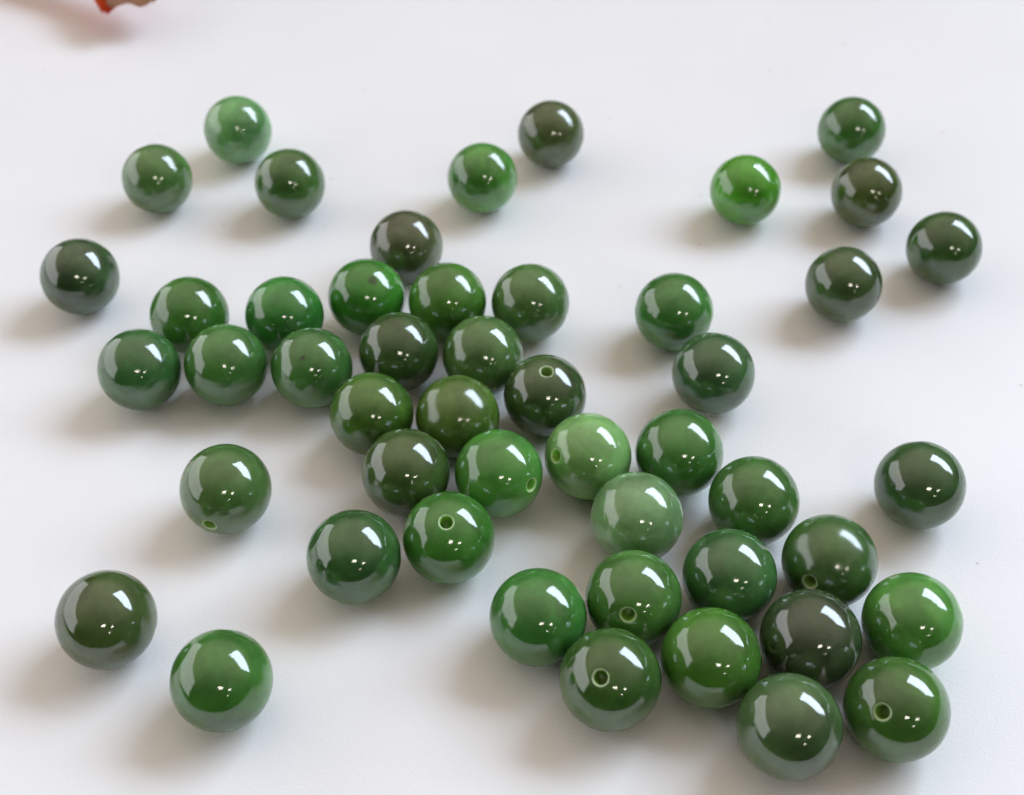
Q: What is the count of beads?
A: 49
